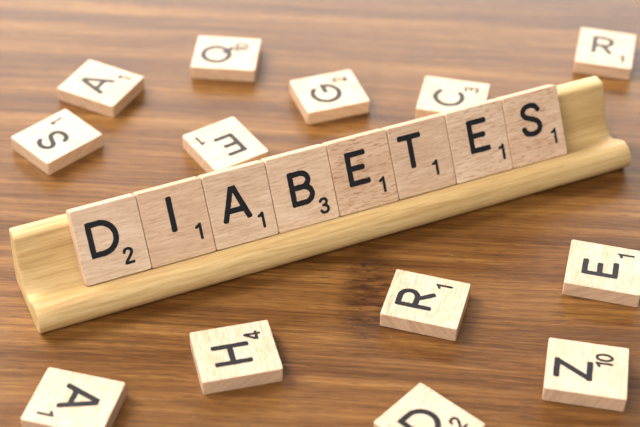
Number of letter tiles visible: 21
